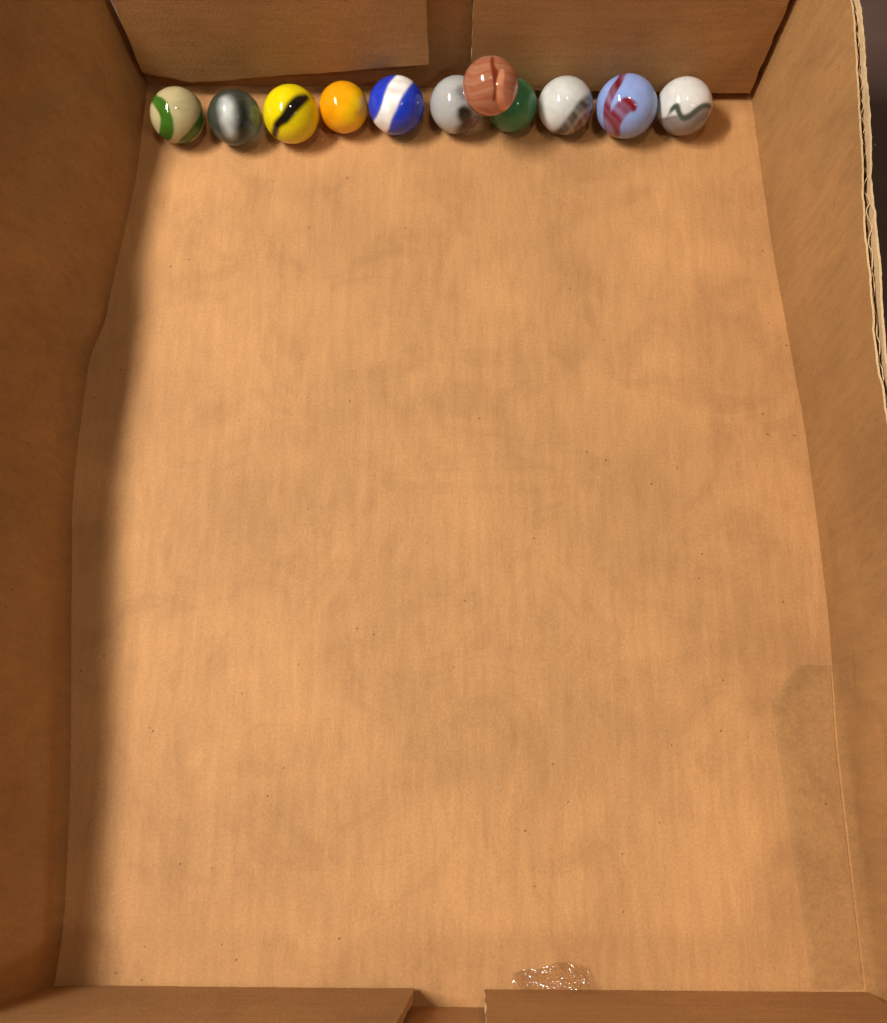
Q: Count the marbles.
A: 11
